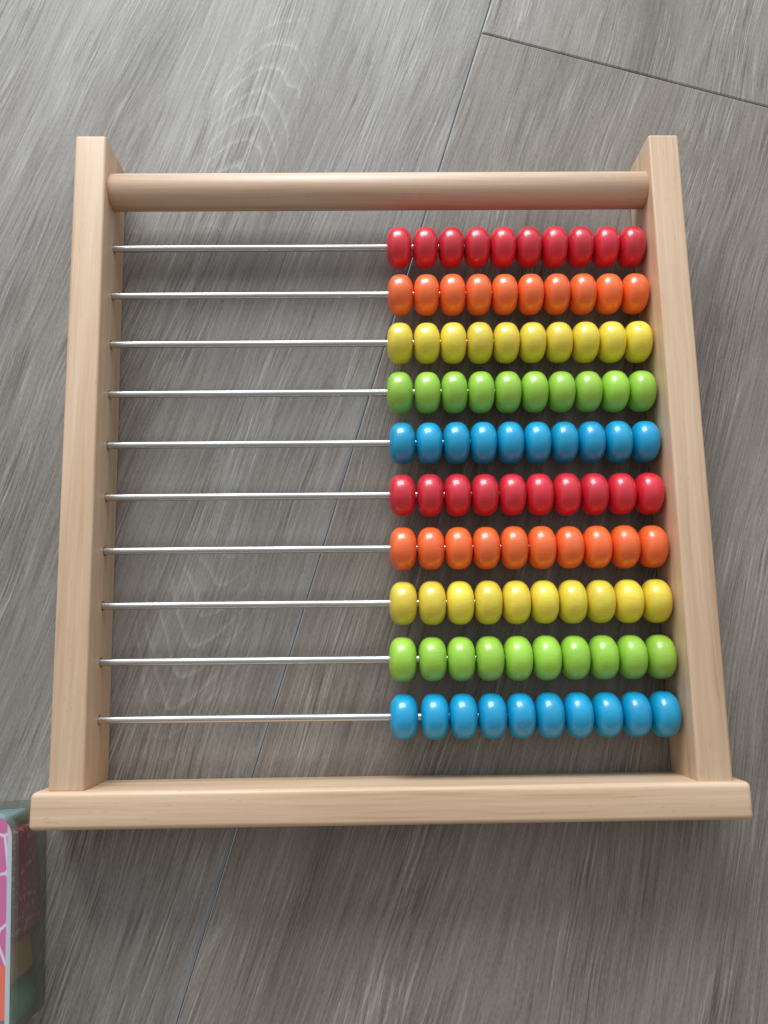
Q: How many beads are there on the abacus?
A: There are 100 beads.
